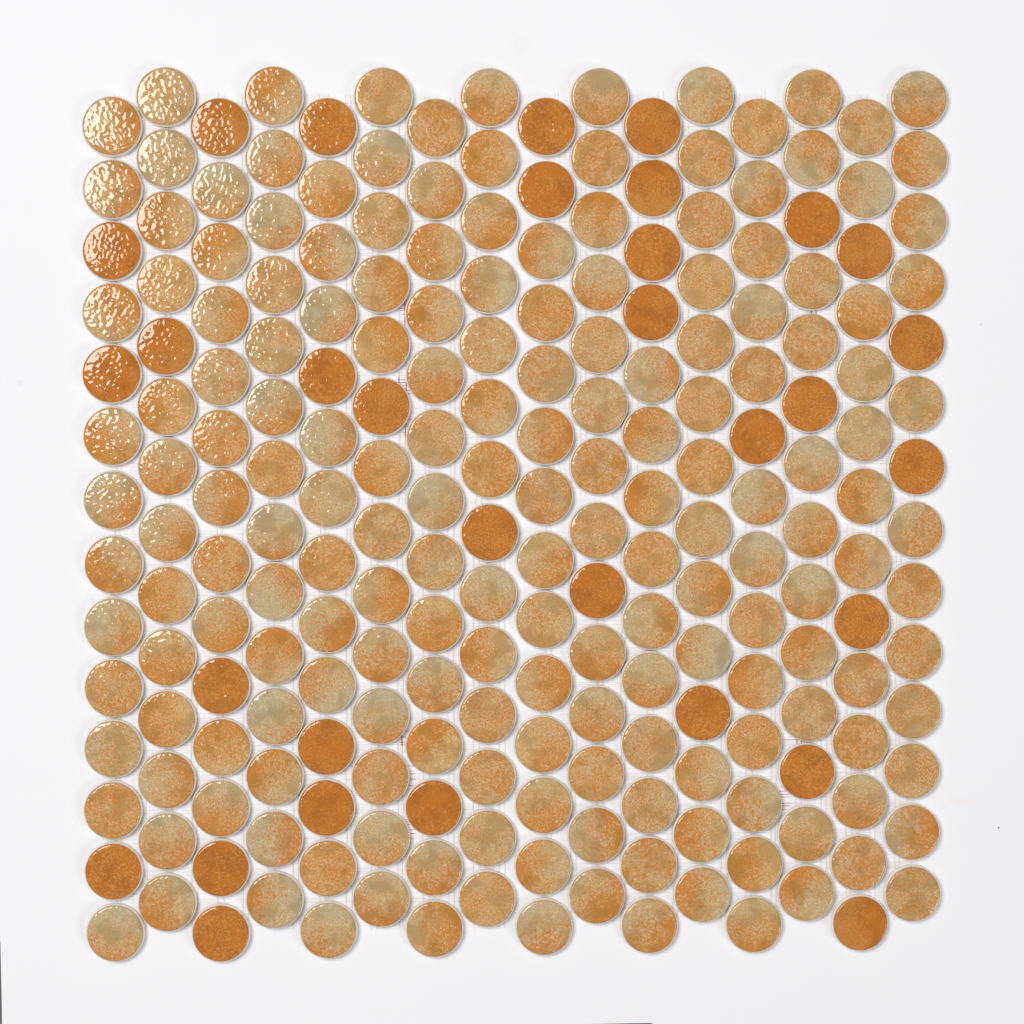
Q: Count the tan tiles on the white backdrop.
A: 192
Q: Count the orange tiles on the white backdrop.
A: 32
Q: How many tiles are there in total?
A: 224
